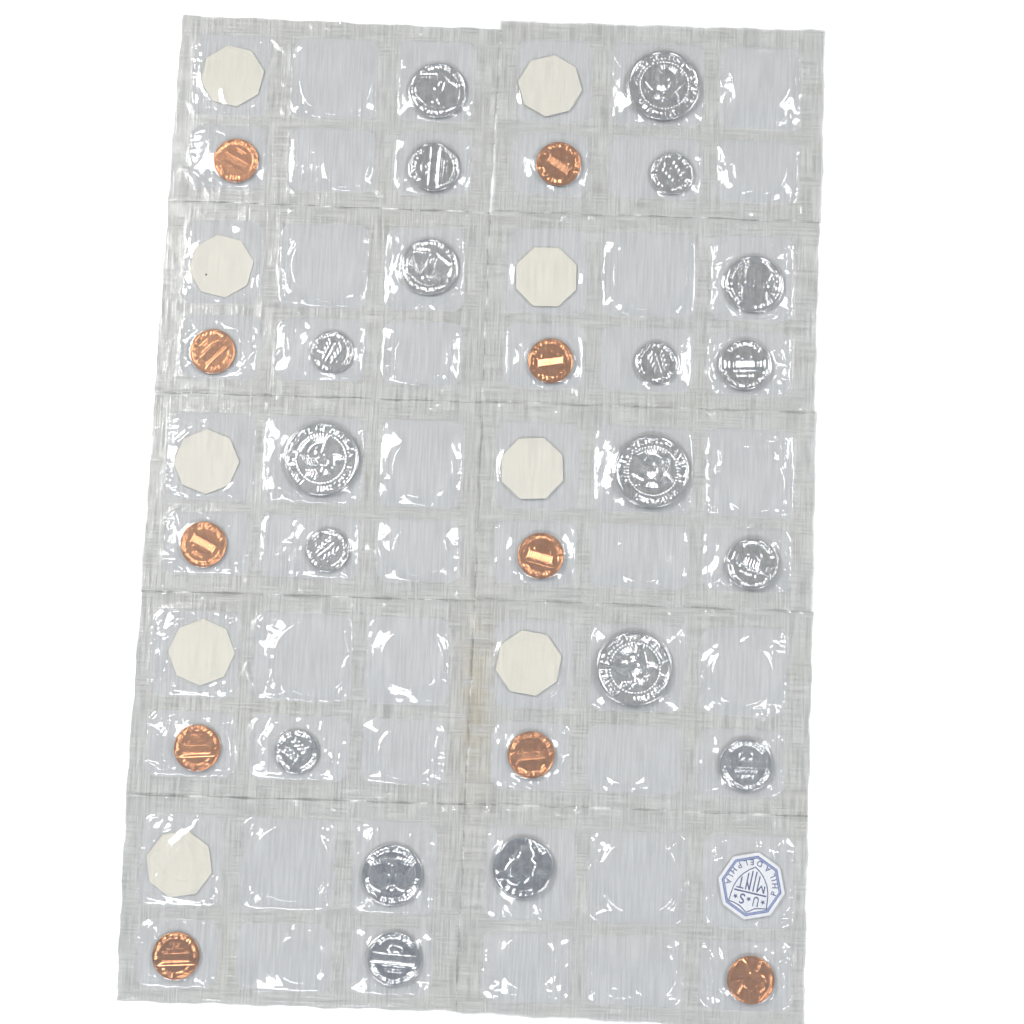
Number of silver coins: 19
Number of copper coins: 10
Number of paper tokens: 10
